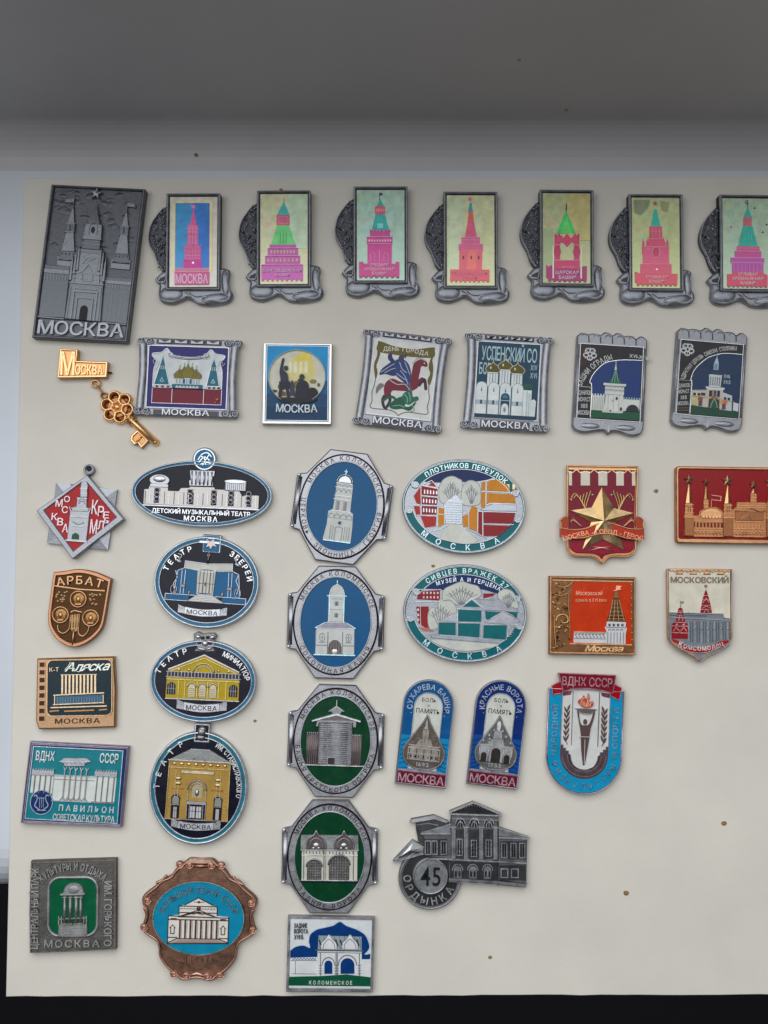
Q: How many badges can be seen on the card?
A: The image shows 40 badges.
